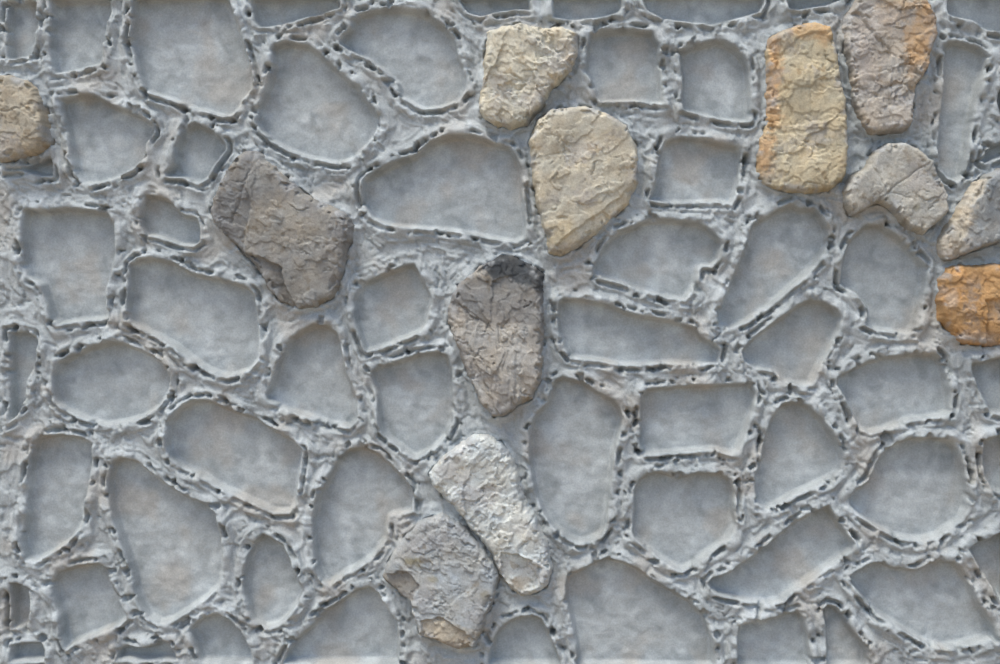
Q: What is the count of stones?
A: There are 12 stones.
